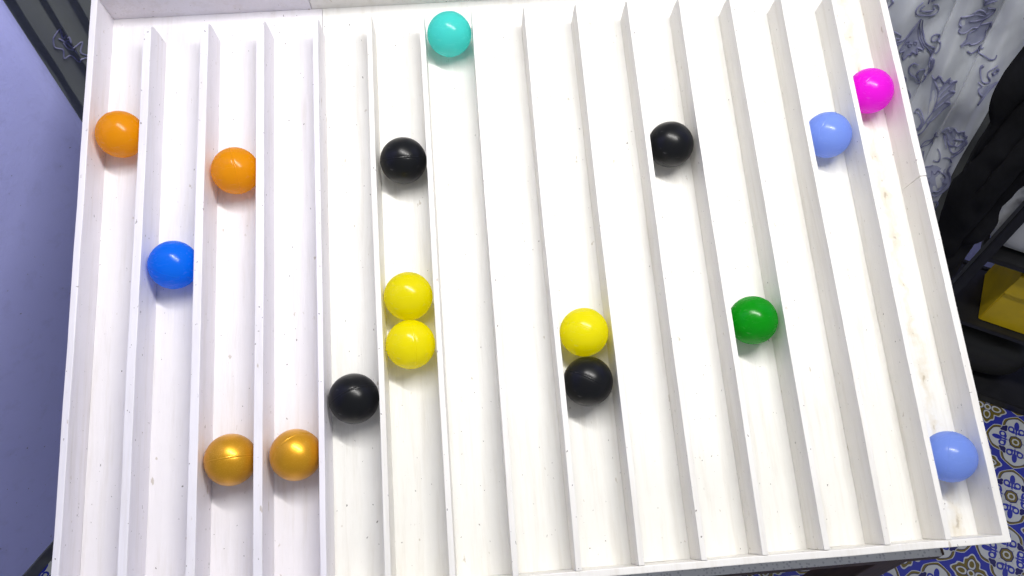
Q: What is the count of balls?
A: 17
